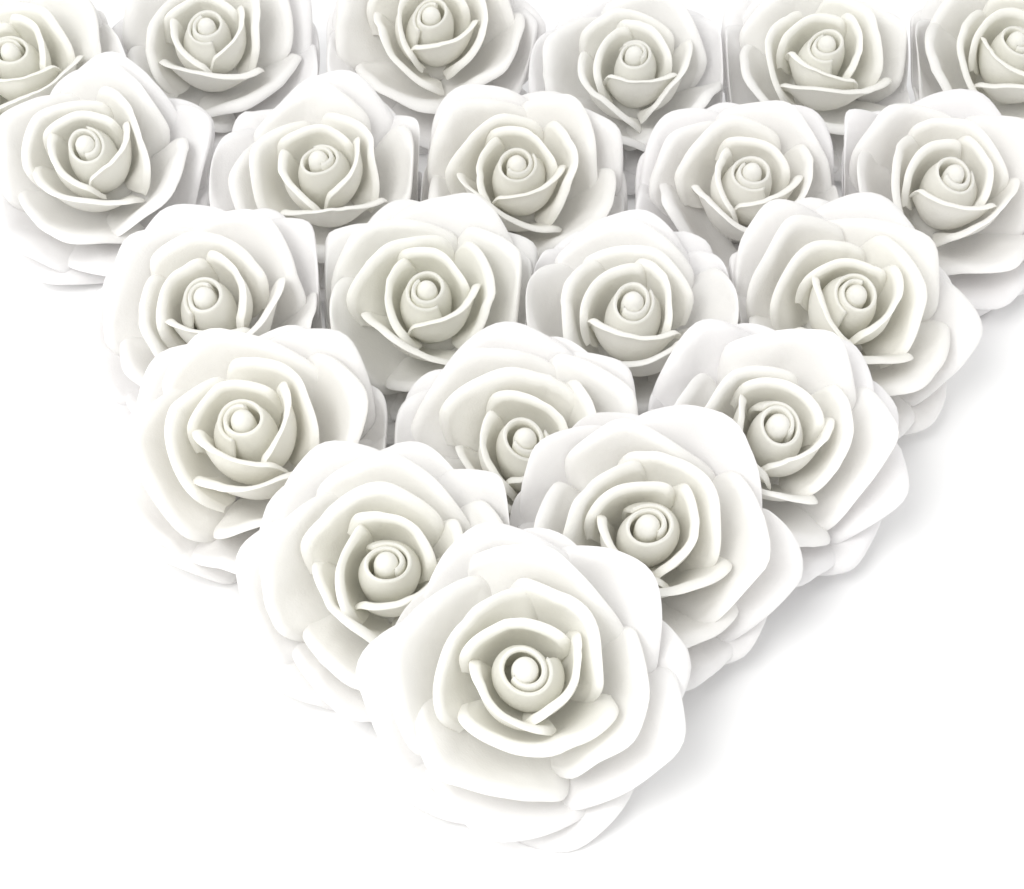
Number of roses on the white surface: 21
